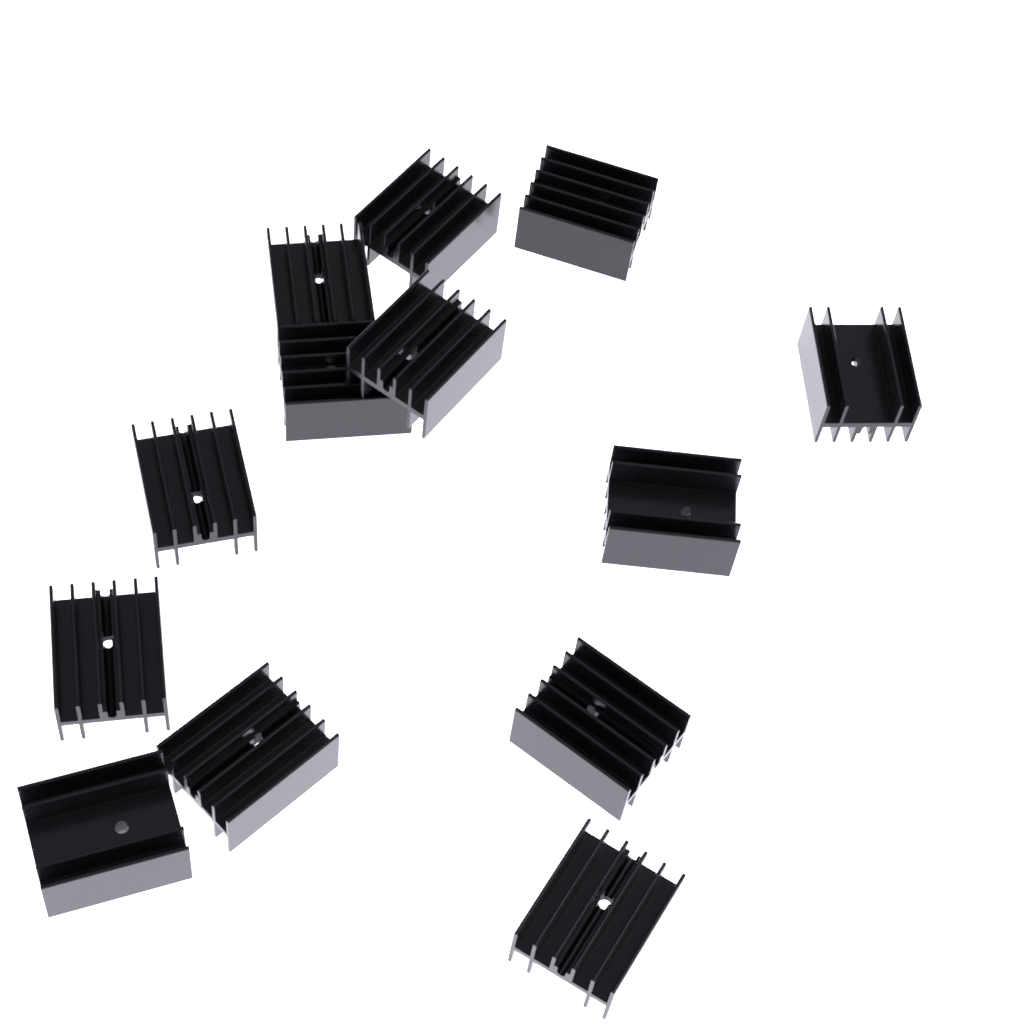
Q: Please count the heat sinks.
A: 13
